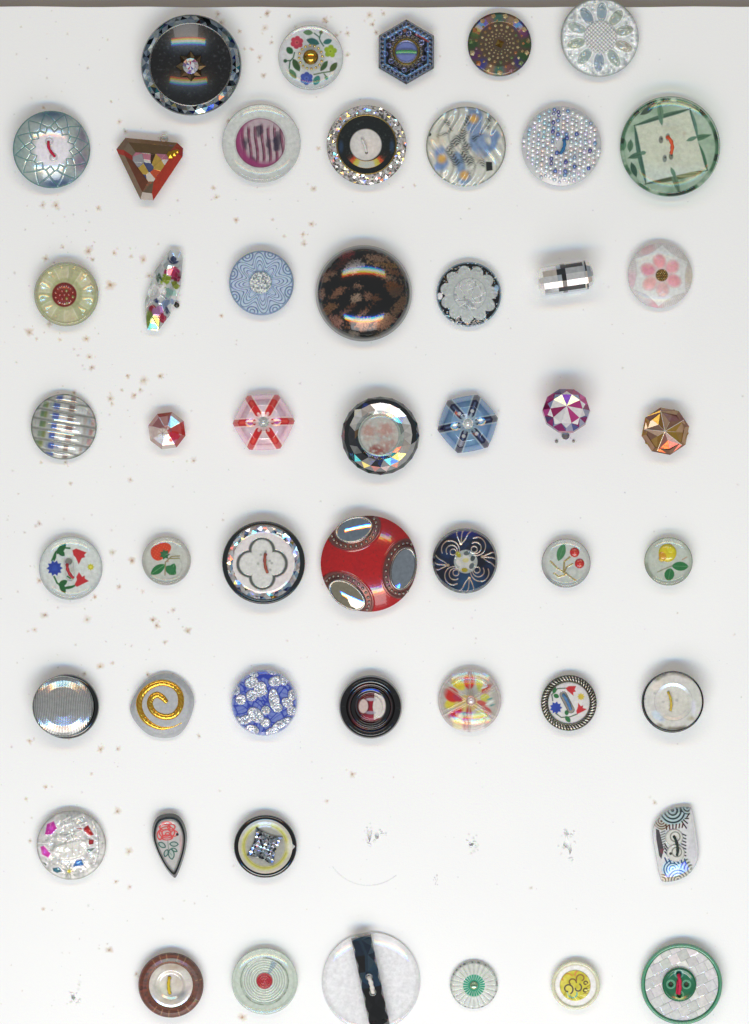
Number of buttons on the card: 50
